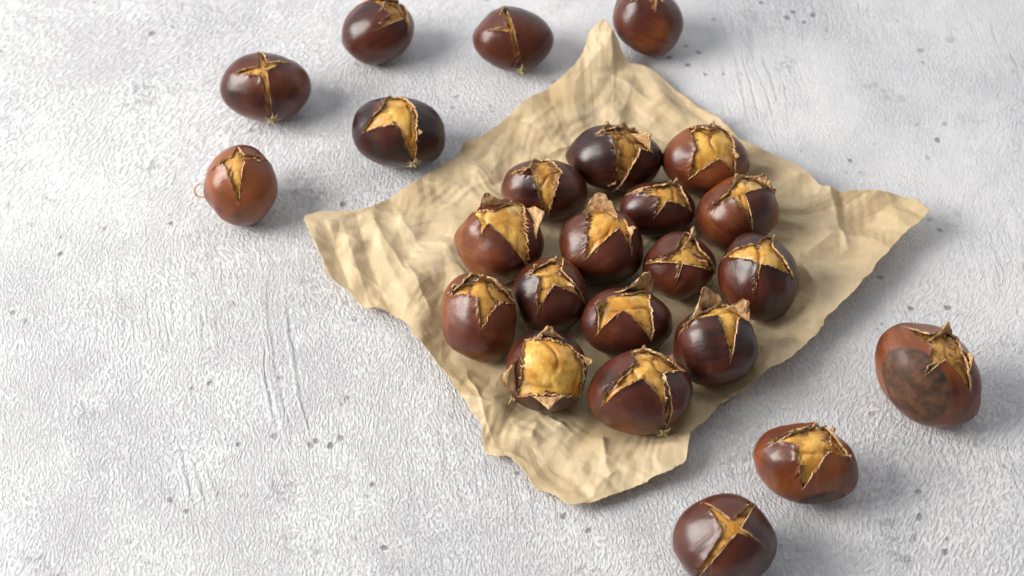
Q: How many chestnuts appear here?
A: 24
